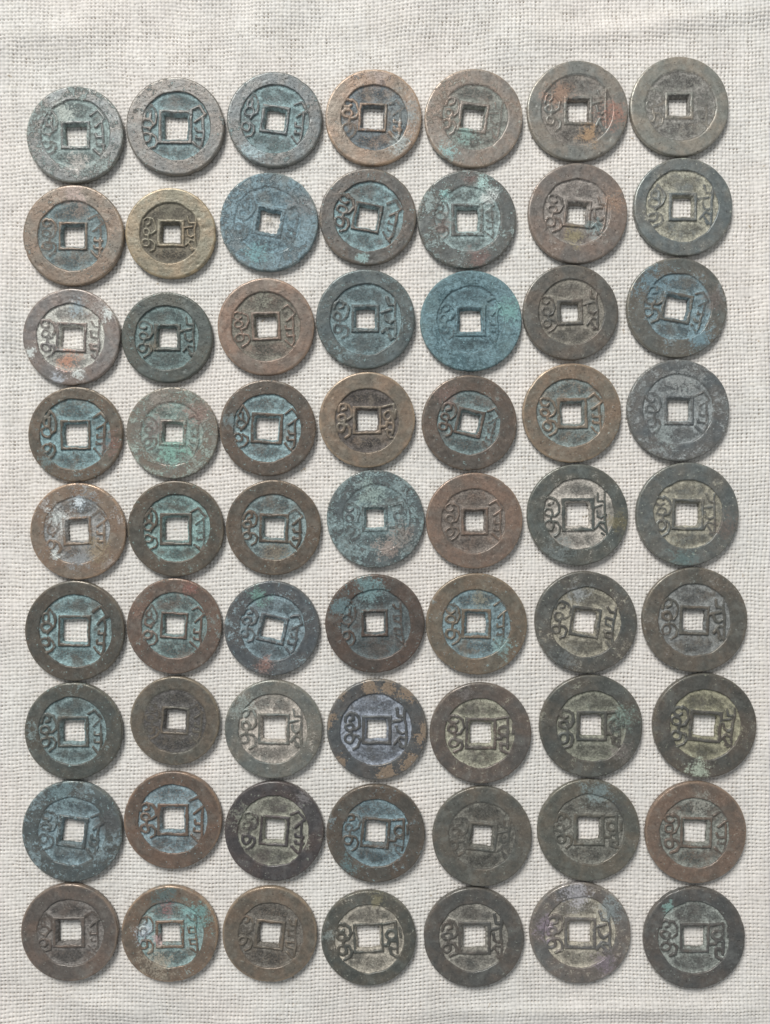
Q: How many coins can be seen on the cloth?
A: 63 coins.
